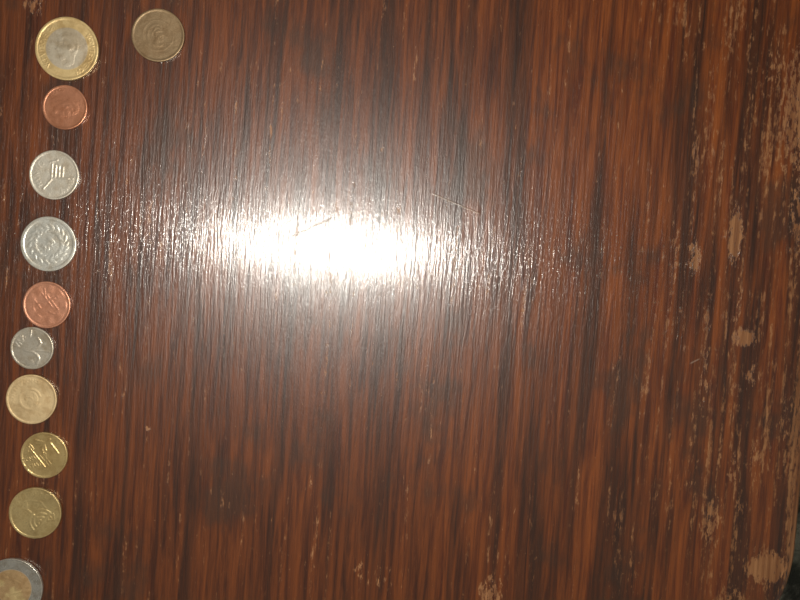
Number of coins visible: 11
